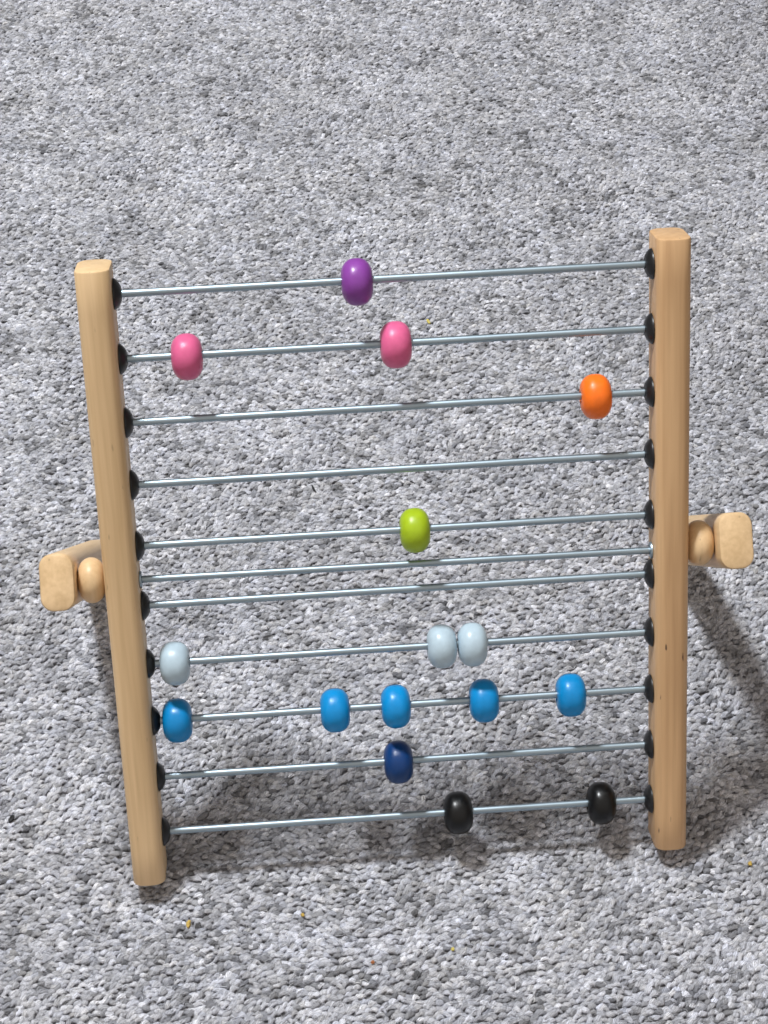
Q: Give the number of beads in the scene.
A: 16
